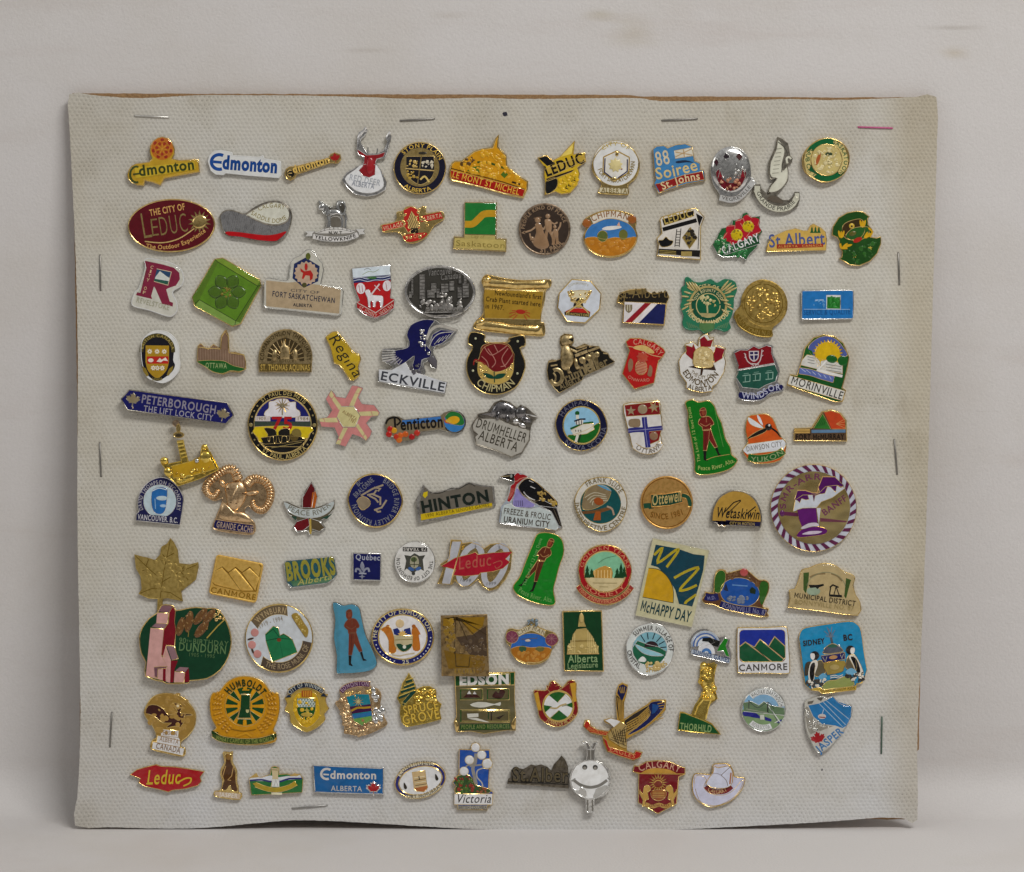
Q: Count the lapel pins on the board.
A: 108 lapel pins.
